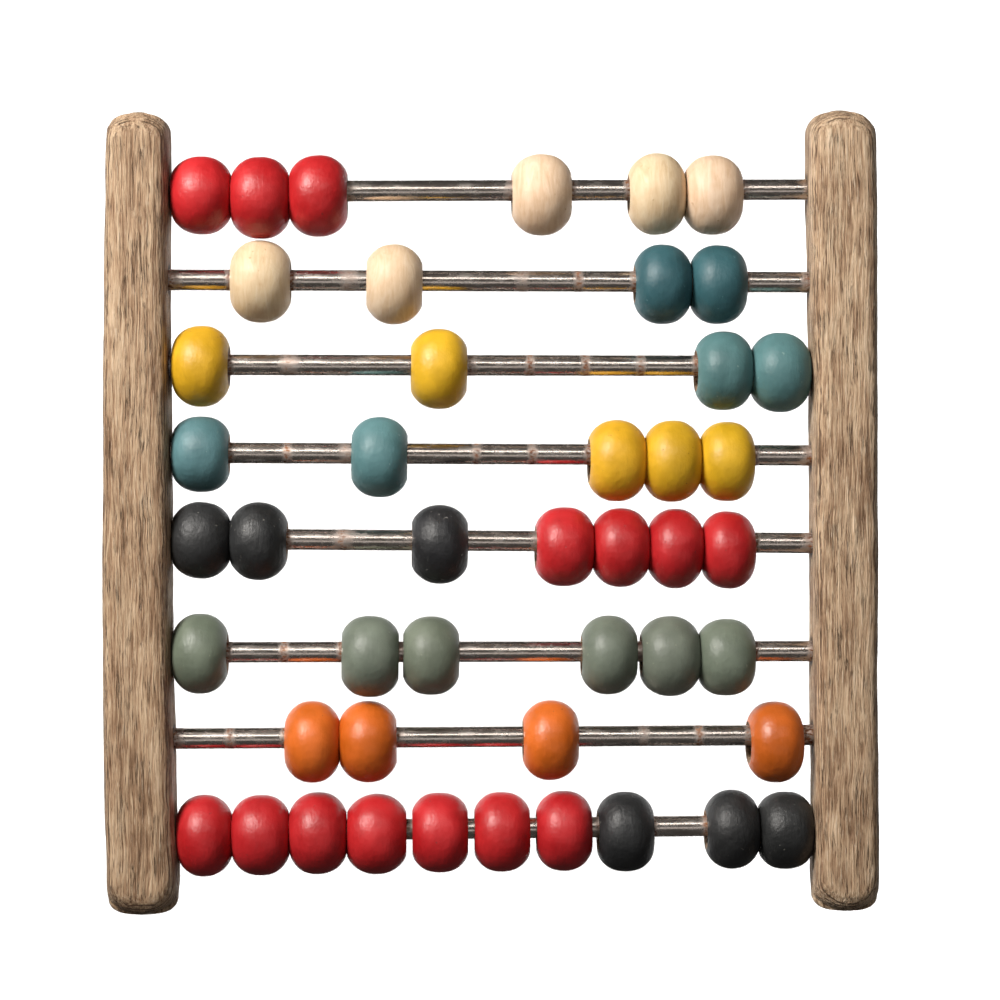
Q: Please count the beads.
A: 46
